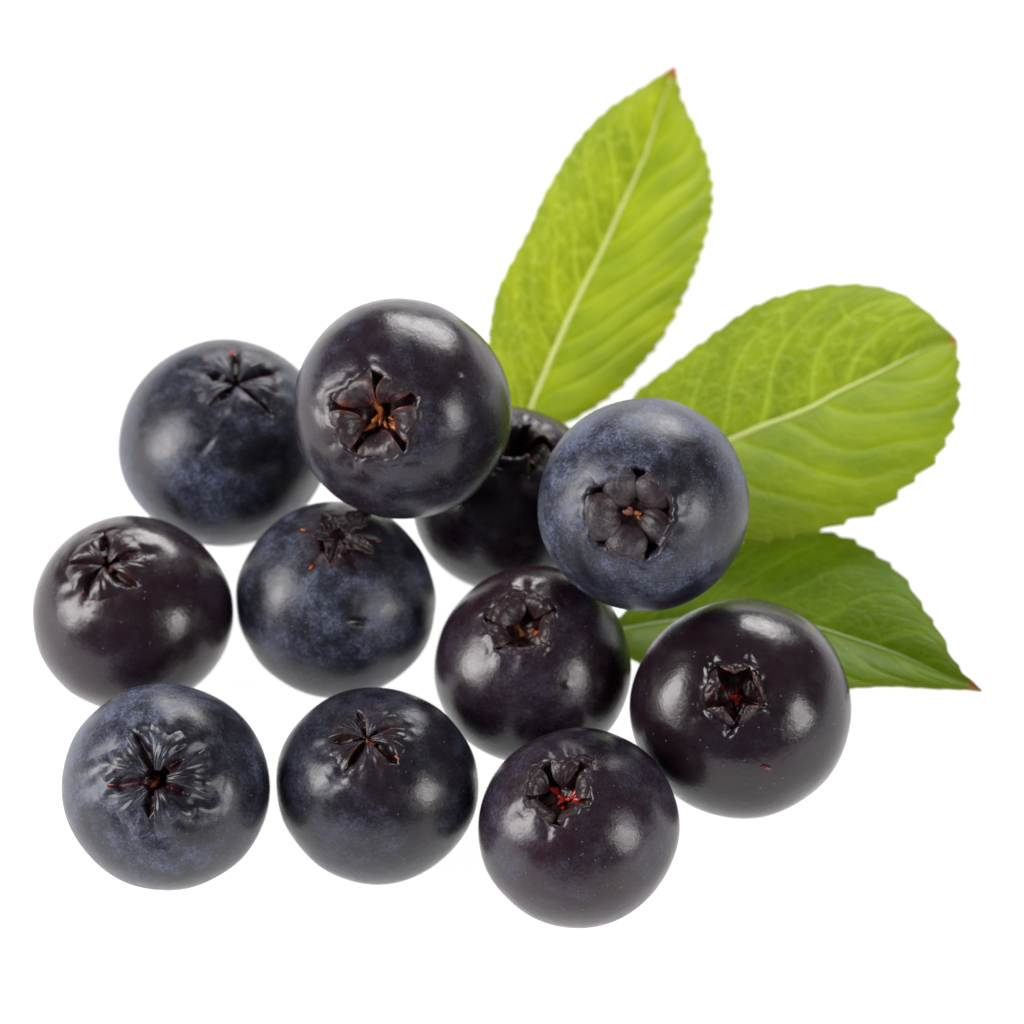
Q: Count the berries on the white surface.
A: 11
